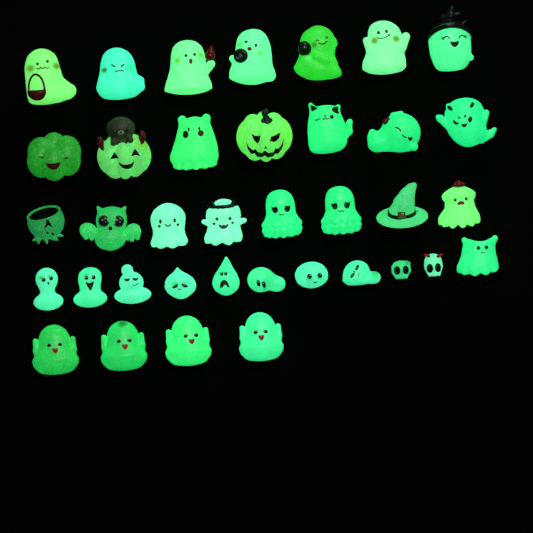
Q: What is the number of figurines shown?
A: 37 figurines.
